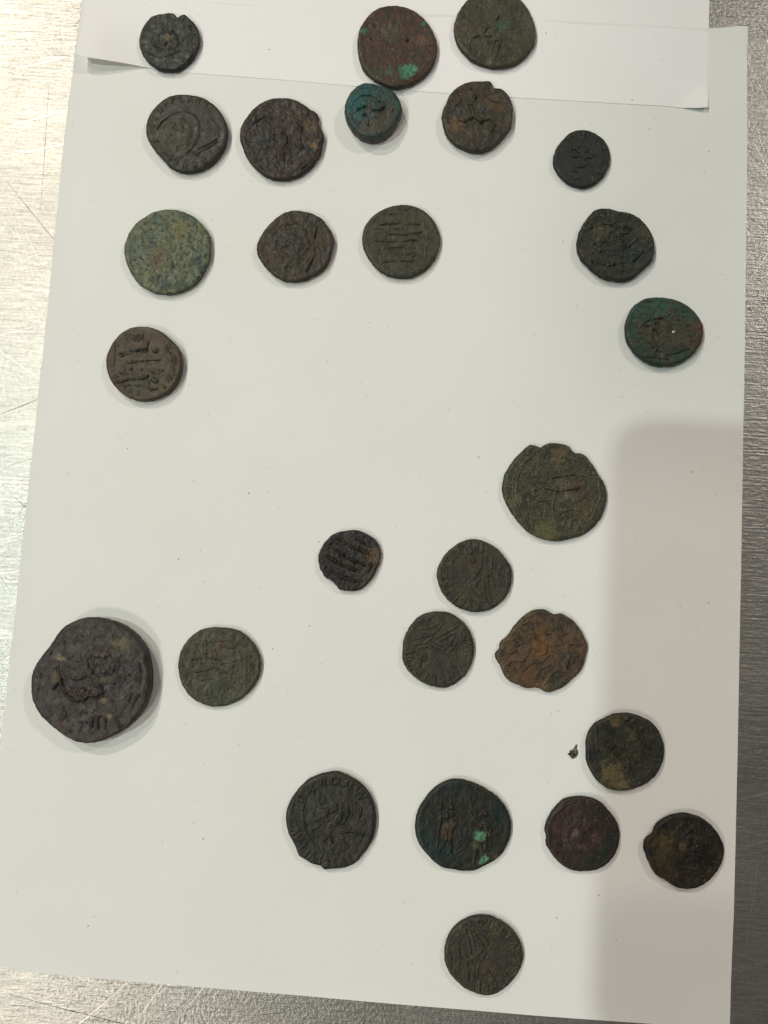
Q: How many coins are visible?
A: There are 27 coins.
